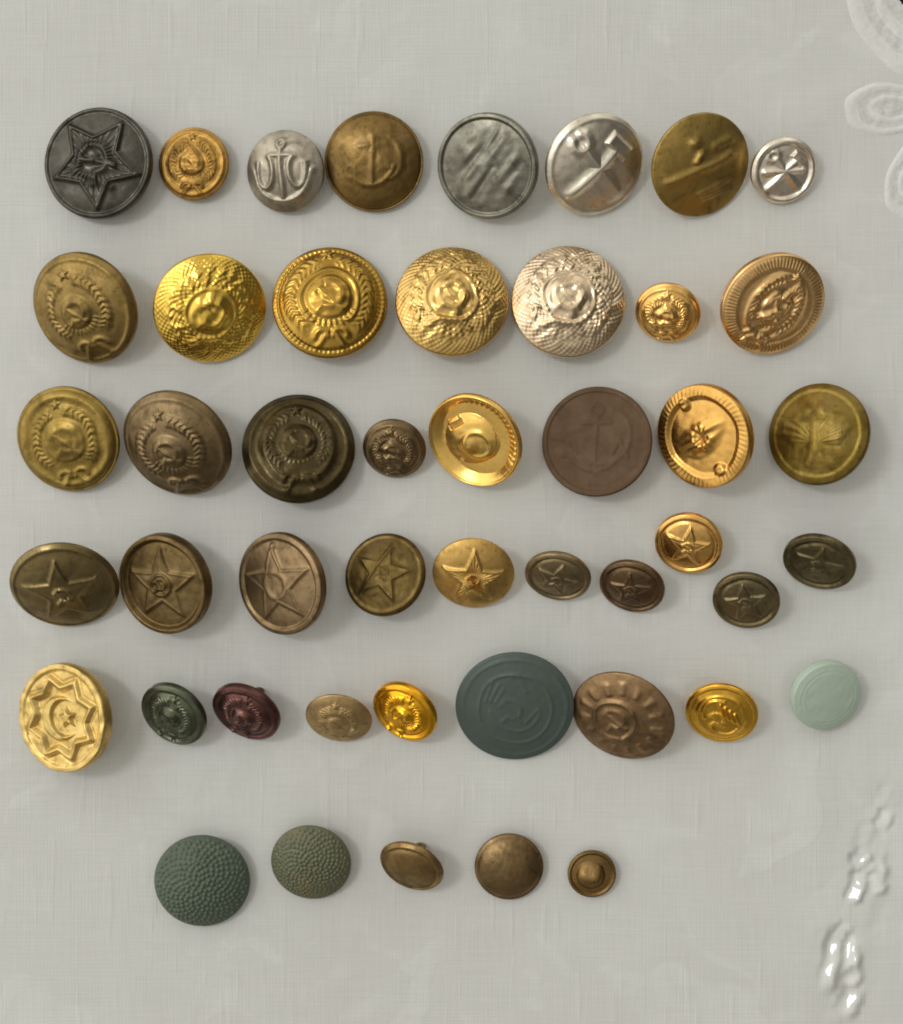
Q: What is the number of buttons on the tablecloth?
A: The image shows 47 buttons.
